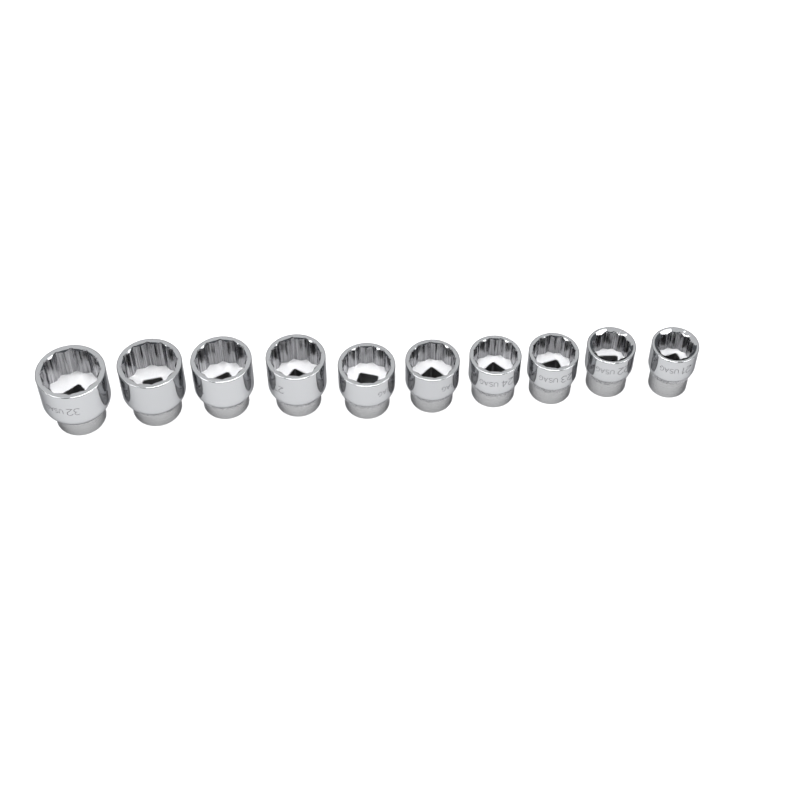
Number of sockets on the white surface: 10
